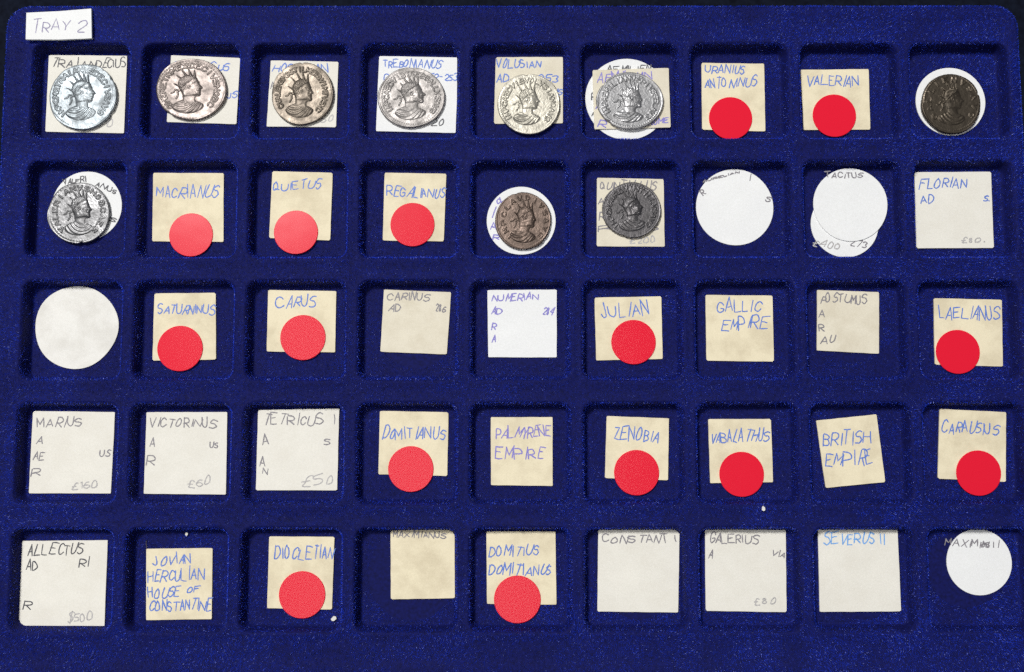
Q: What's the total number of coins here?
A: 10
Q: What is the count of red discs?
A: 15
